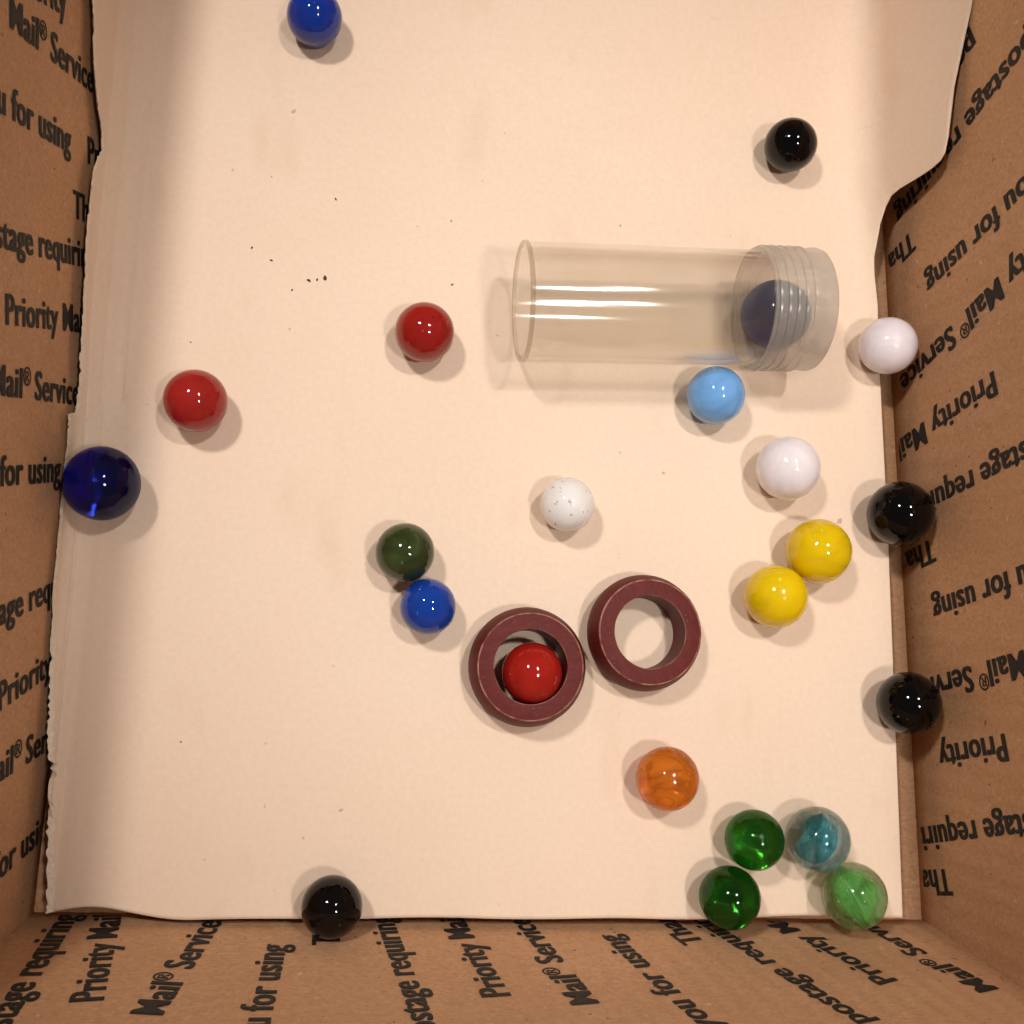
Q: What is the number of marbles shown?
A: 23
